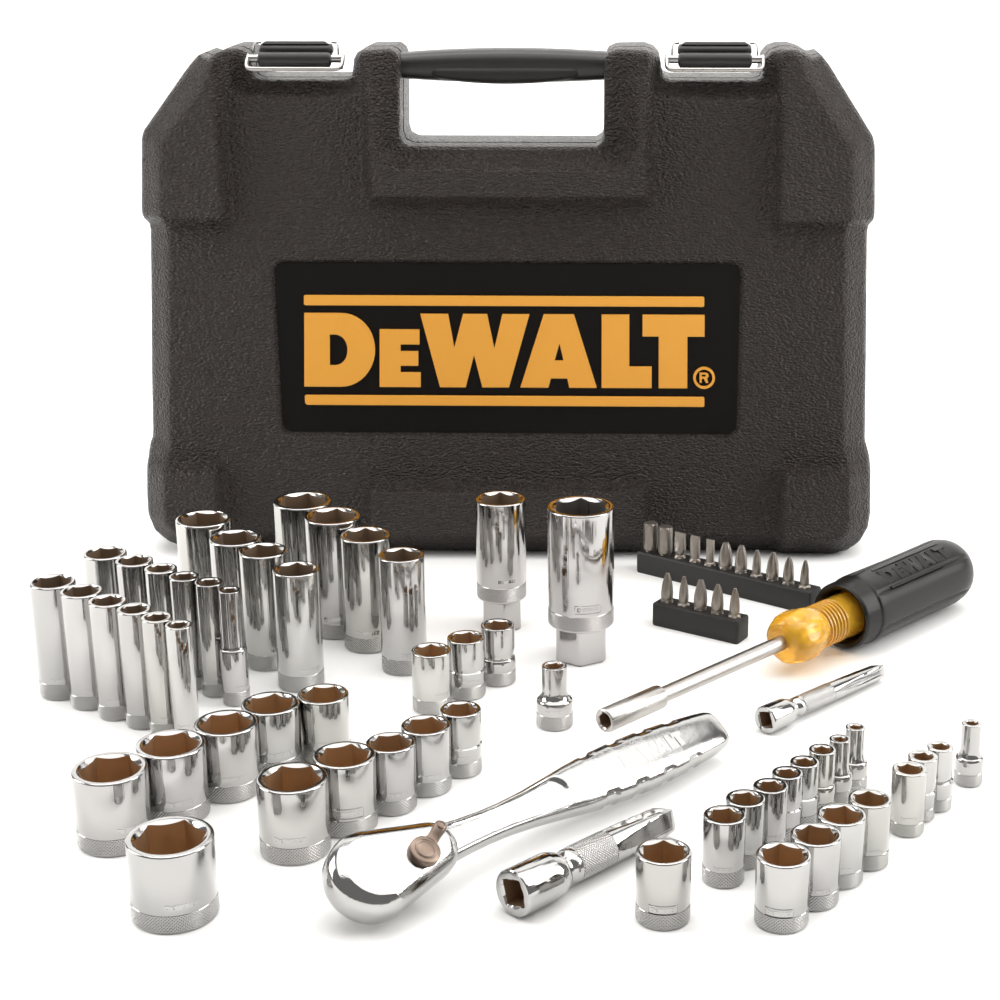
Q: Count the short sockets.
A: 32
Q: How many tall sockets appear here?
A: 22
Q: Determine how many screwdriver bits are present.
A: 16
